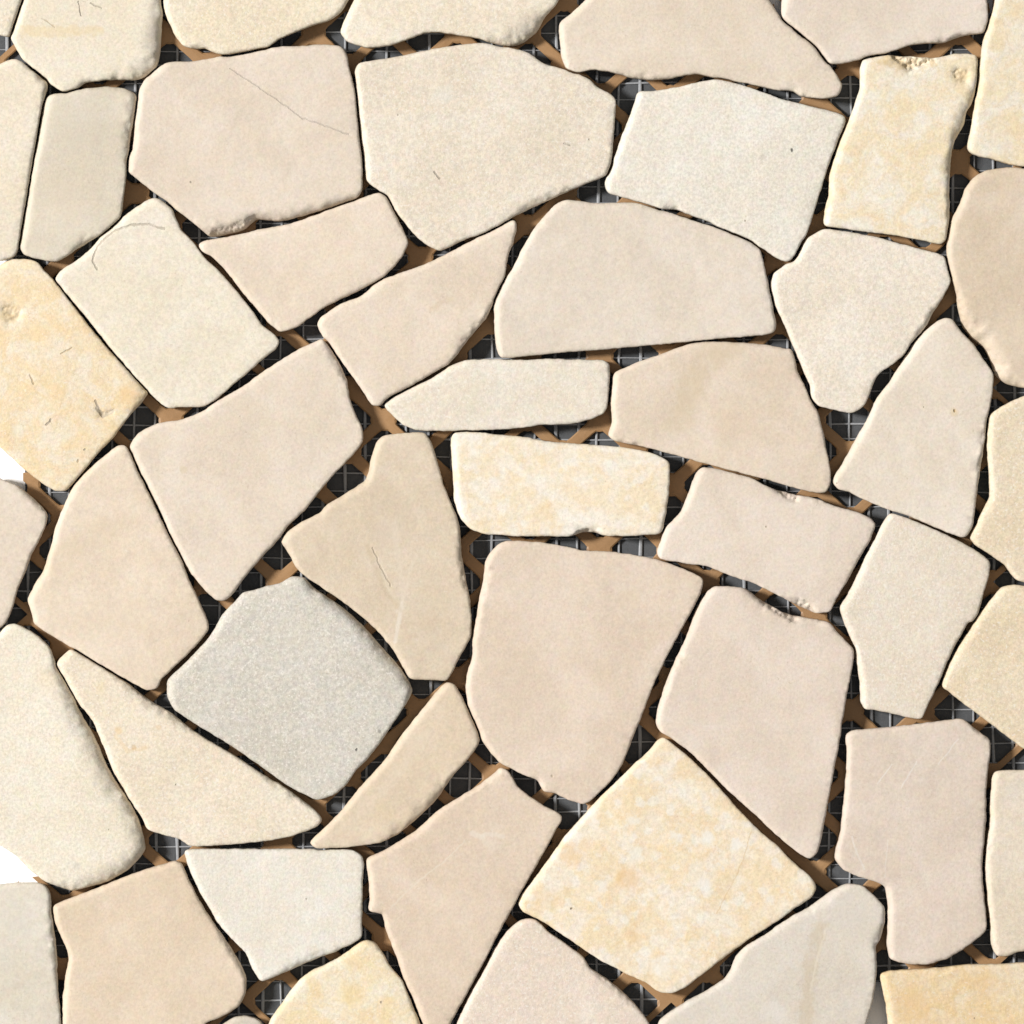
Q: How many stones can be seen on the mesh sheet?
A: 50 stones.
